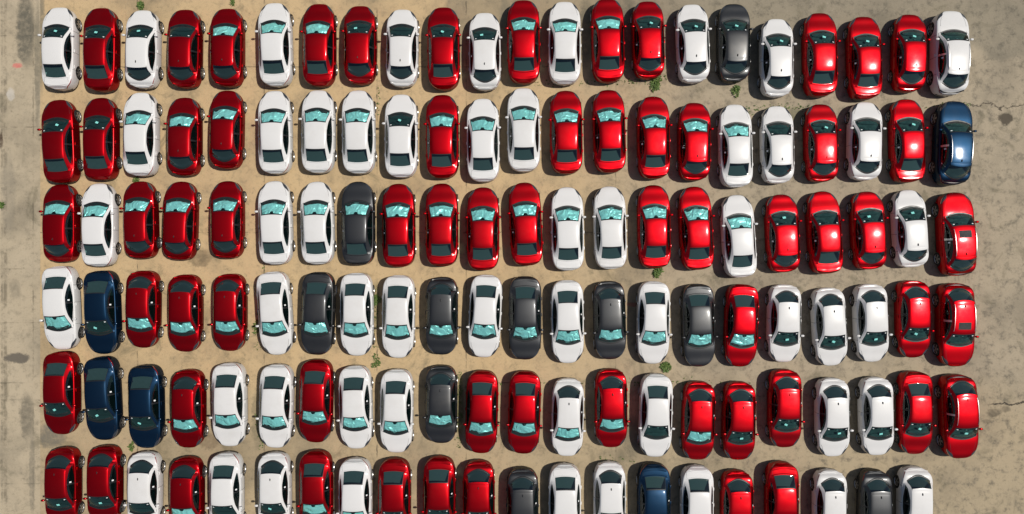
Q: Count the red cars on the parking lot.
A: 63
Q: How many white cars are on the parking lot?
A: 53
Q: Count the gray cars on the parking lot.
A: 10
